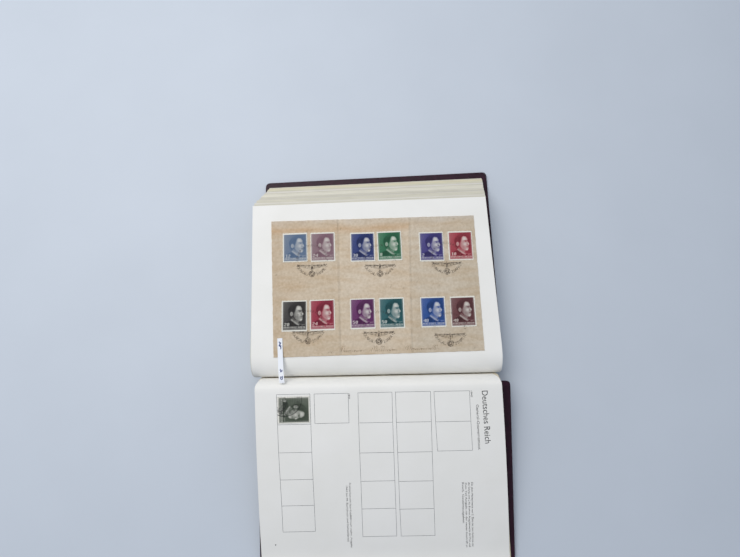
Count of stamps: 13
